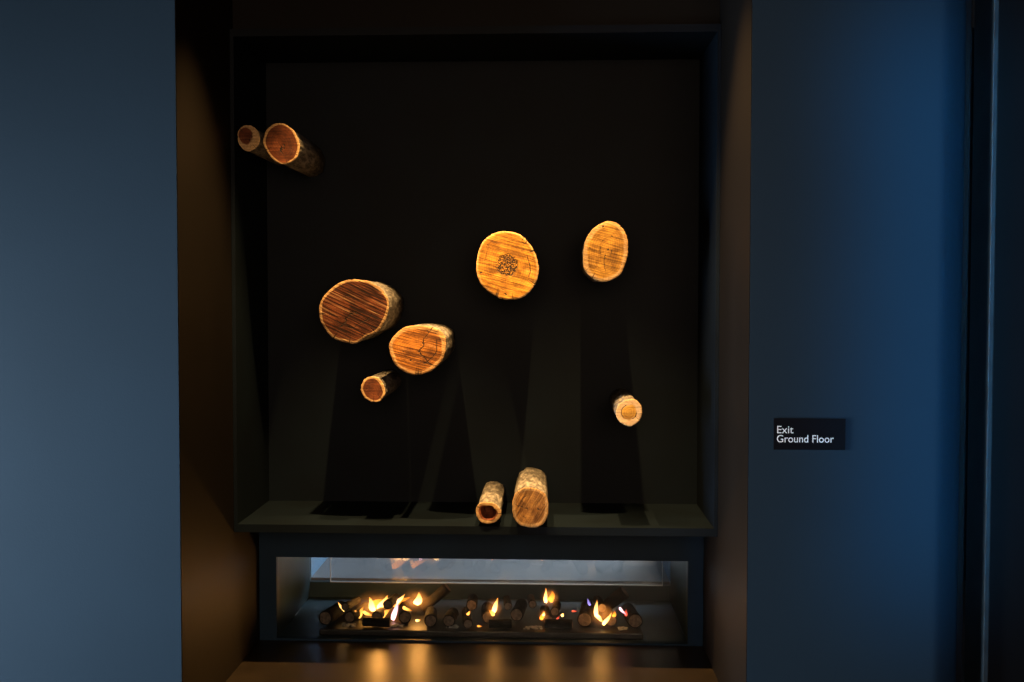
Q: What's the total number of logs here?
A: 10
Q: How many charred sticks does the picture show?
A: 25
